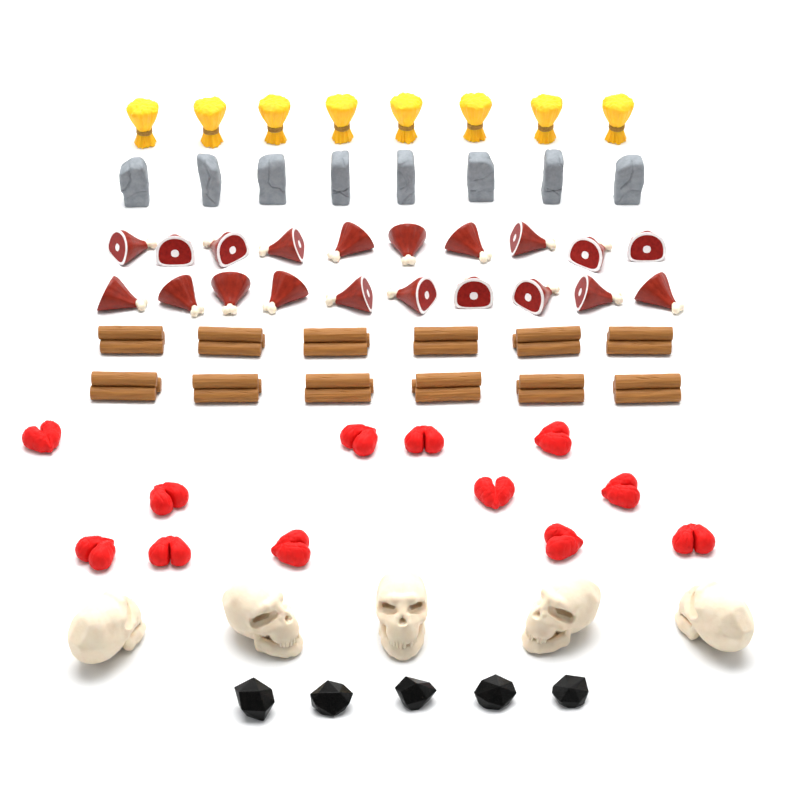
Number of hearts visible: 12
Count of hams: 20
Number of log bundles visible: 12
